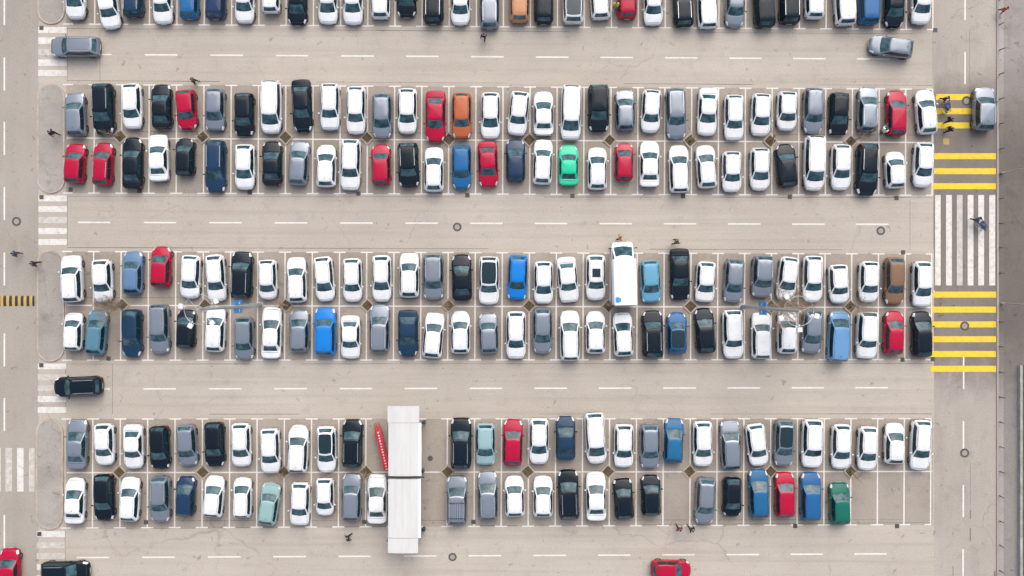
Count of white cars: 107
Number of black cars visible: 38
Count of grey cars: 33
